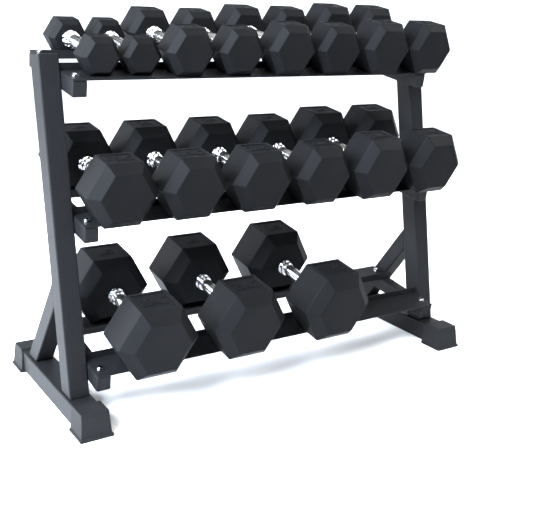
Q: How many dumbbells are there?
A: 17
